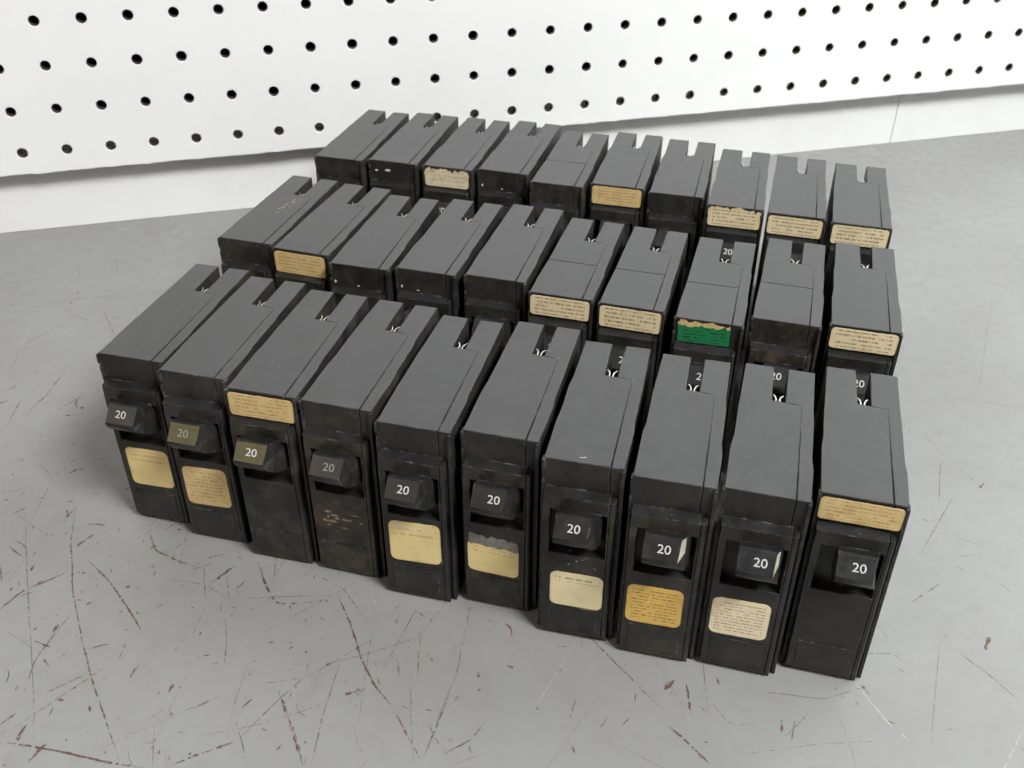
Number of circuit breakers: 30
